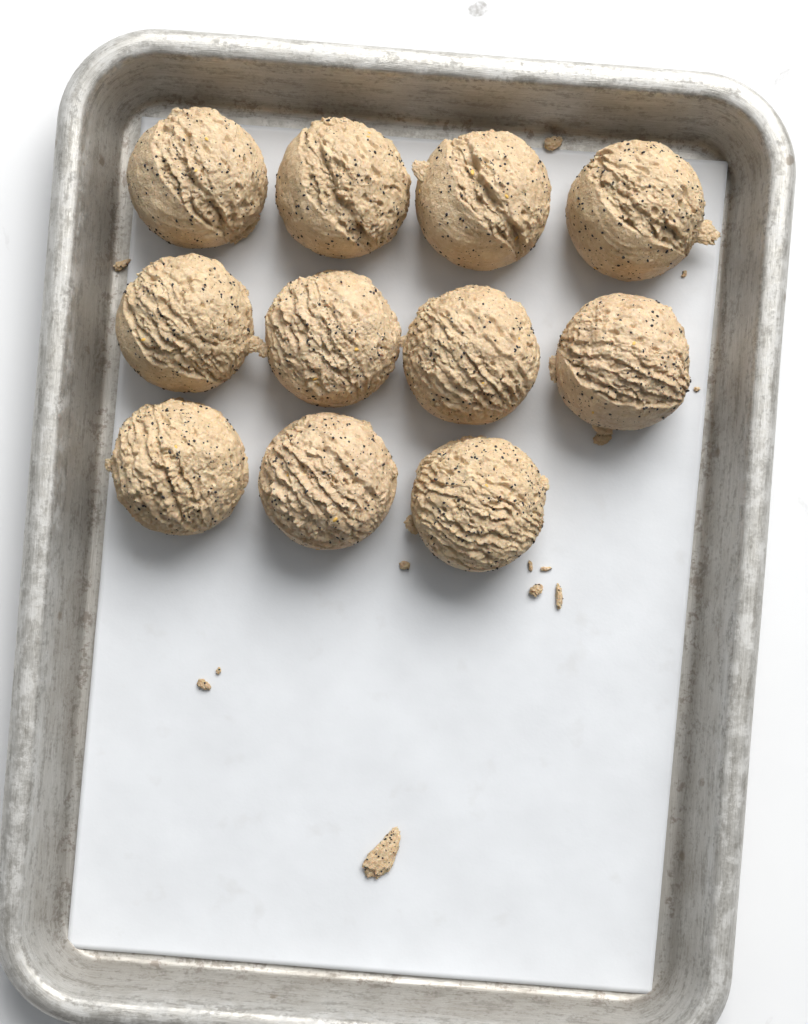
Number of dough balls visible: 11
